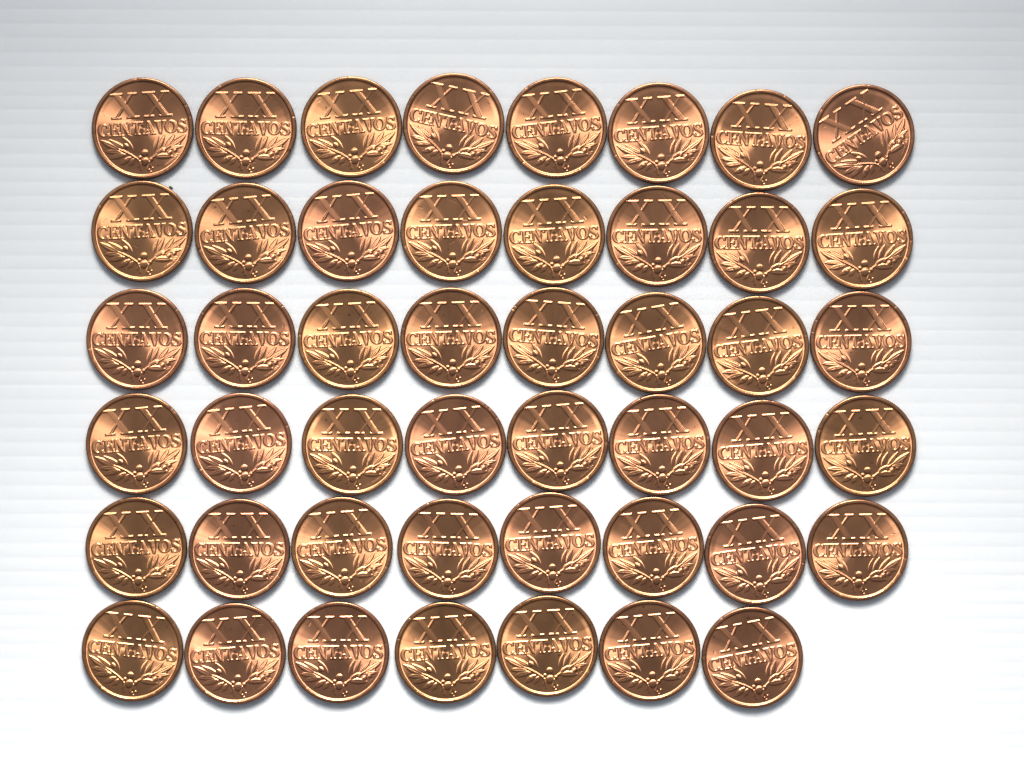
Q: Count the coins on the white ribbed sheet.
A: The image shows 47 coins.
